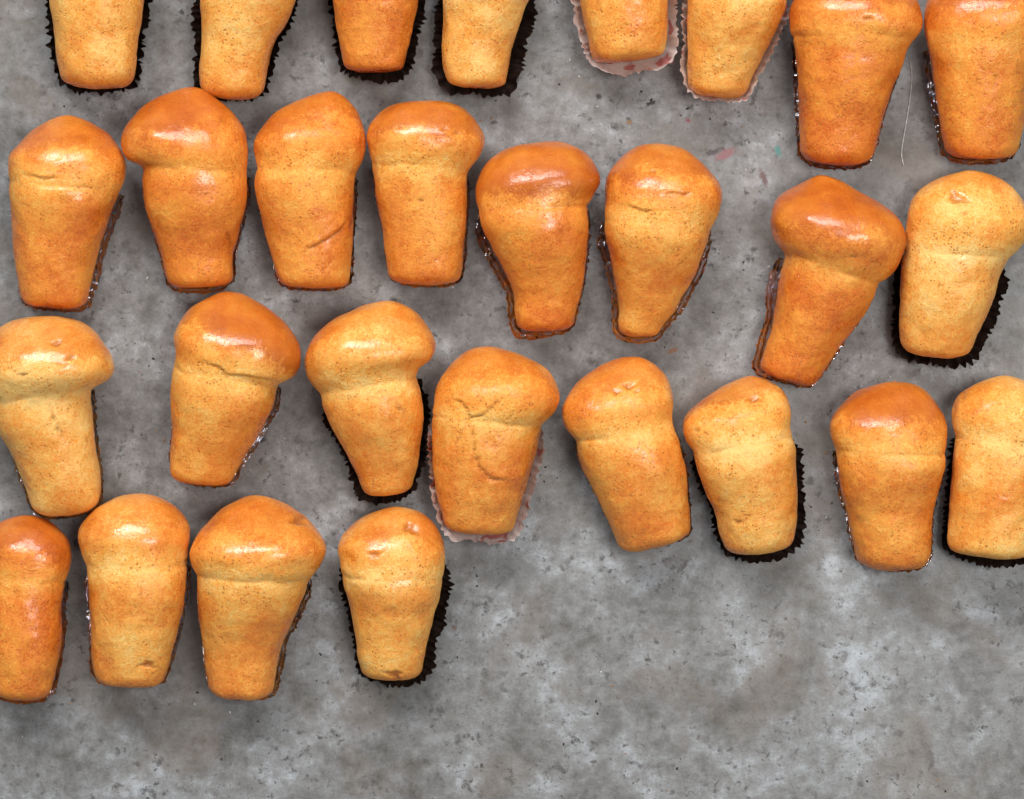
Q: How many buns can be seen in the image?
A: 28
